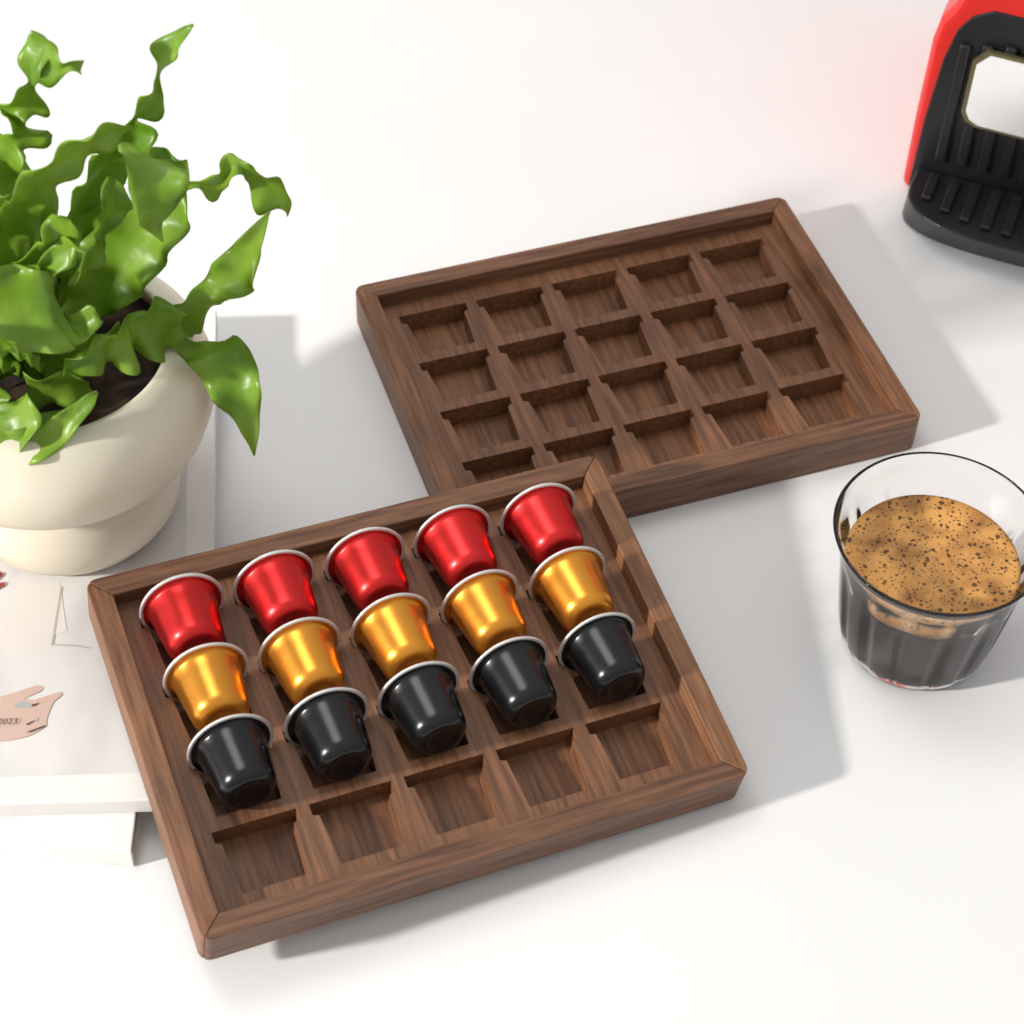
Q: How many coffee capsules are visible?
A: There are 15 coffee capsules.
